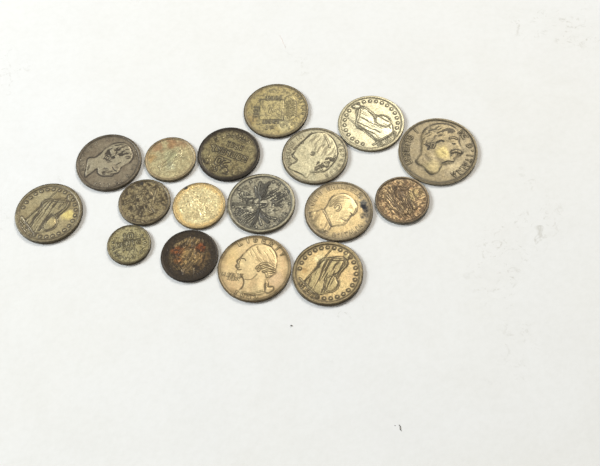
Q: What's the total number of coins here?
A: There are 17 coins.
